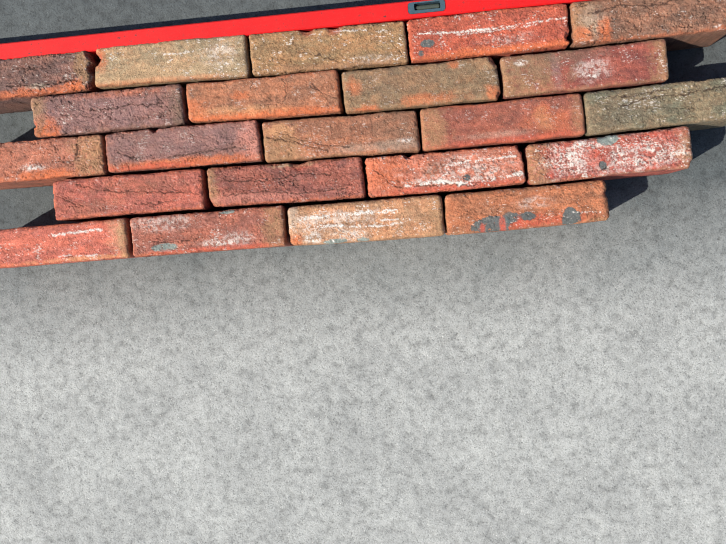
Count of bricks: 22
